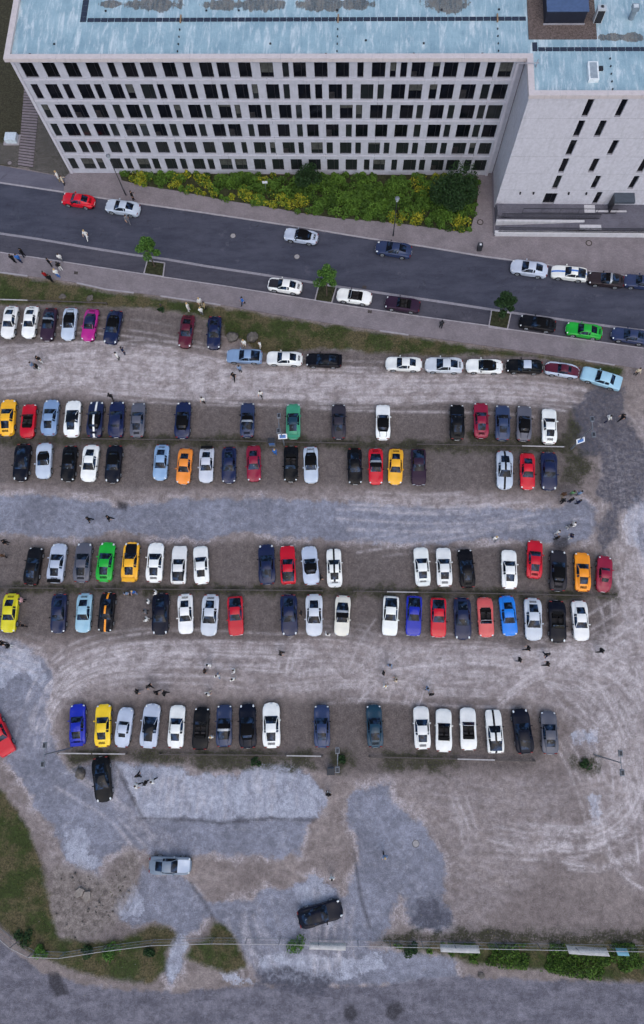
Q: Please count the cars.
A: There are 128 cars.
